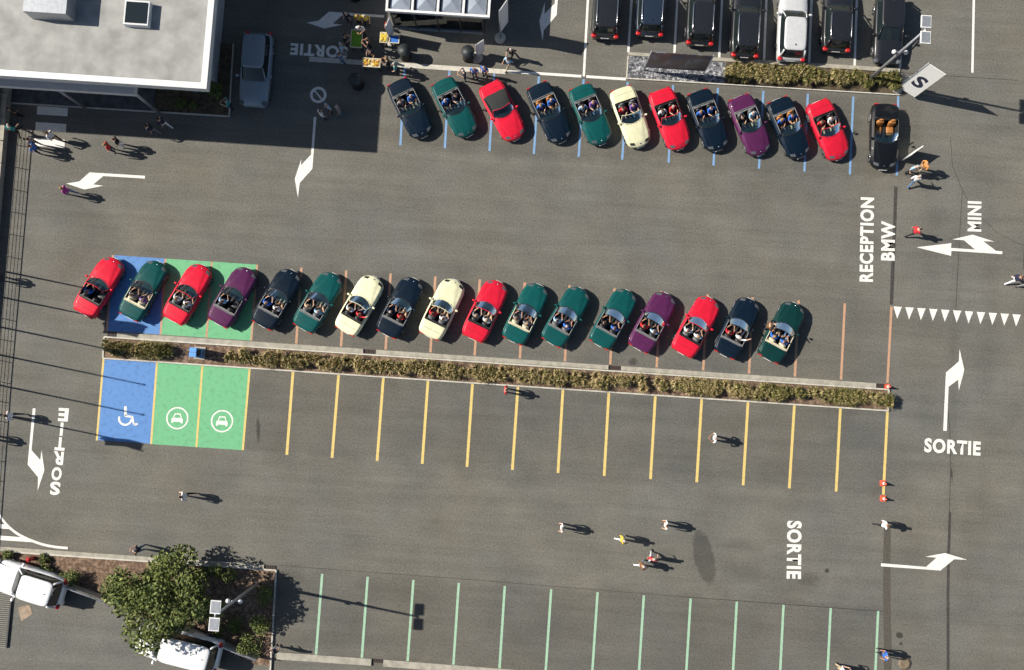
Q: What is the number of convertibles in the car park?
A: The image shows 29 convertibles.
